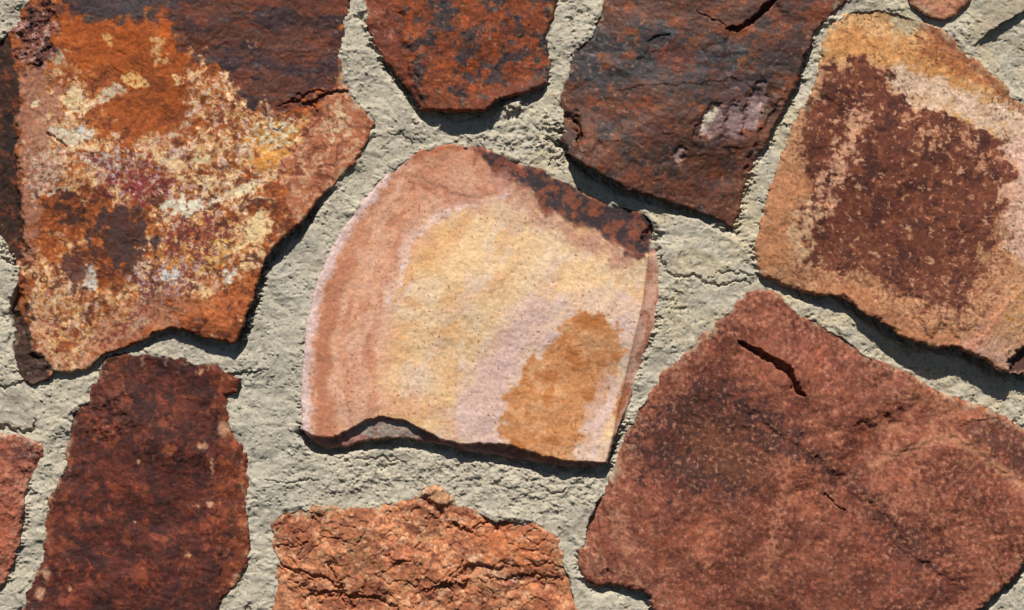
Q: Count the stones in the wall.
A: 10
